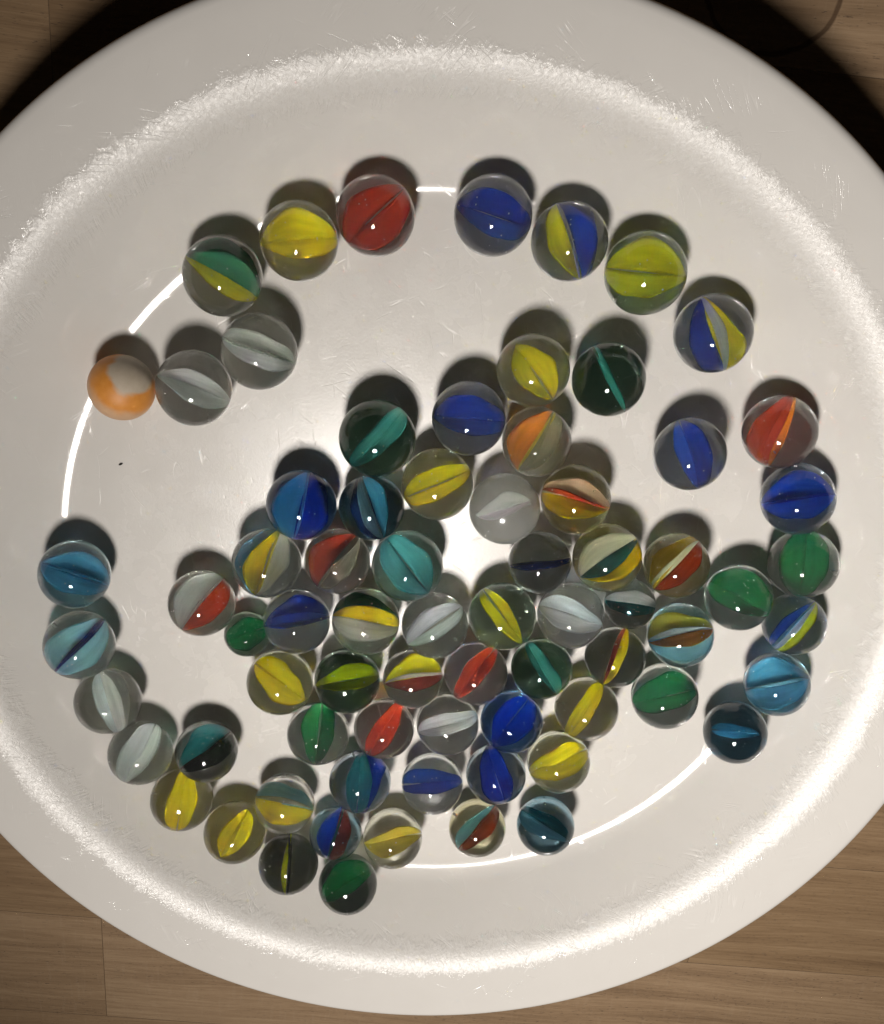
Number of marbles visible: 73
